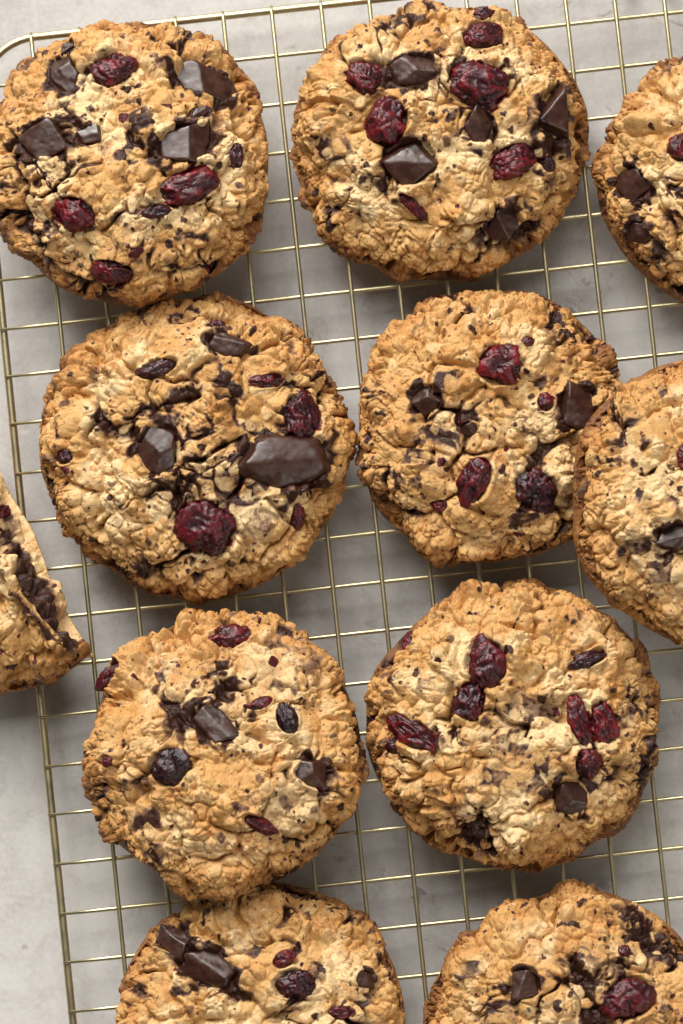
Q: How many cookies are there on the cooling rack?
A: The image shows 11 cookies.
